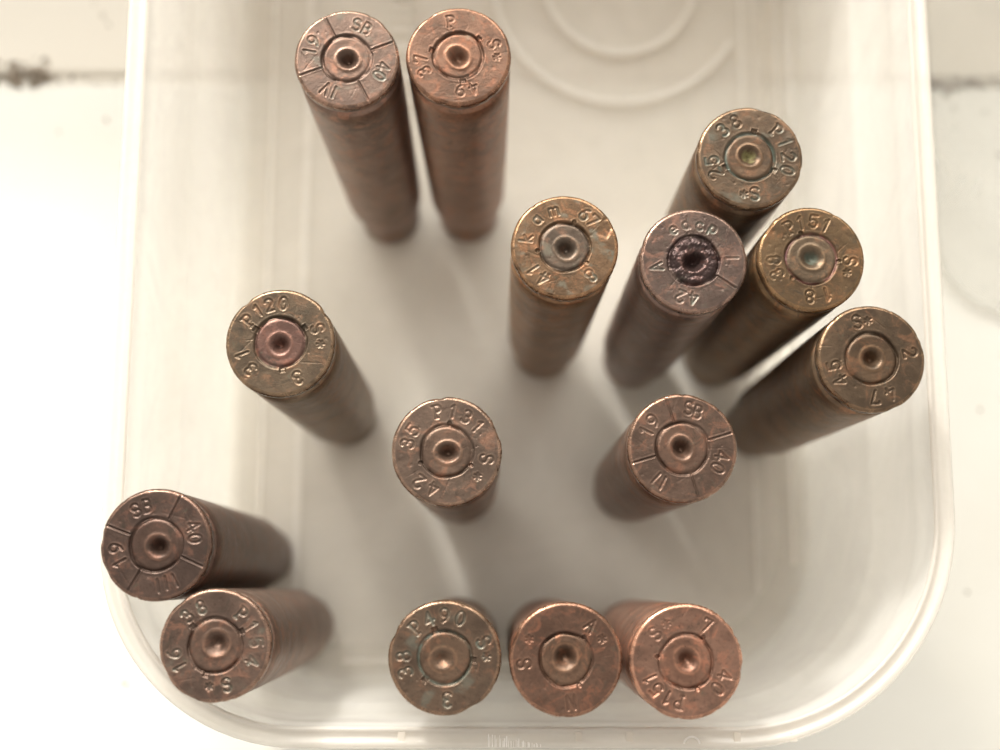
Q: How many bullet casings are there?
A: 15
